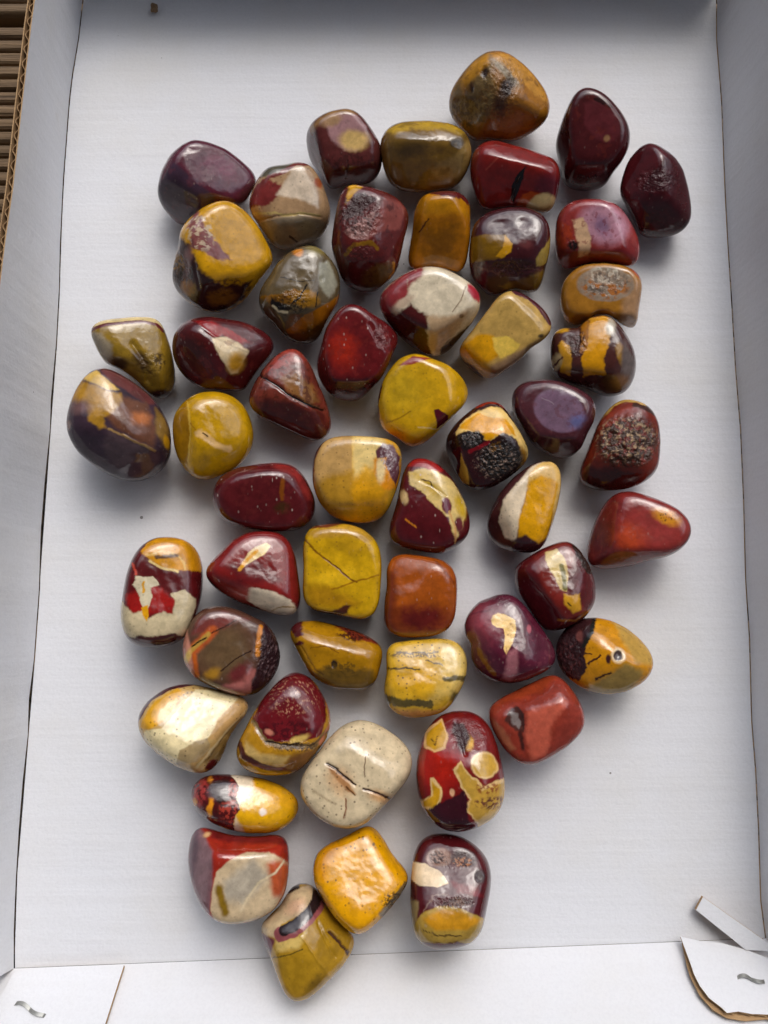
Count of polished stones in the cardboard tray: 53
